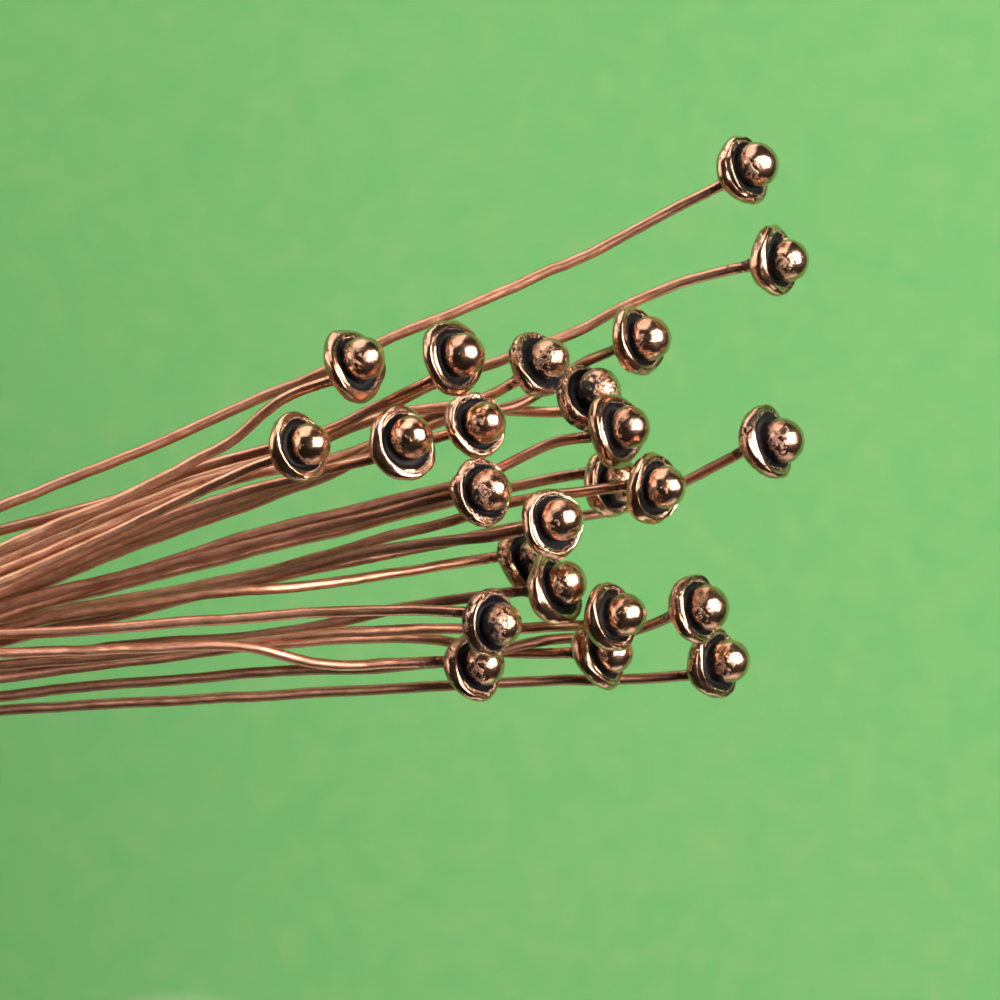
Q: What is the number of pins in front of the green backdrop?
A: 24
